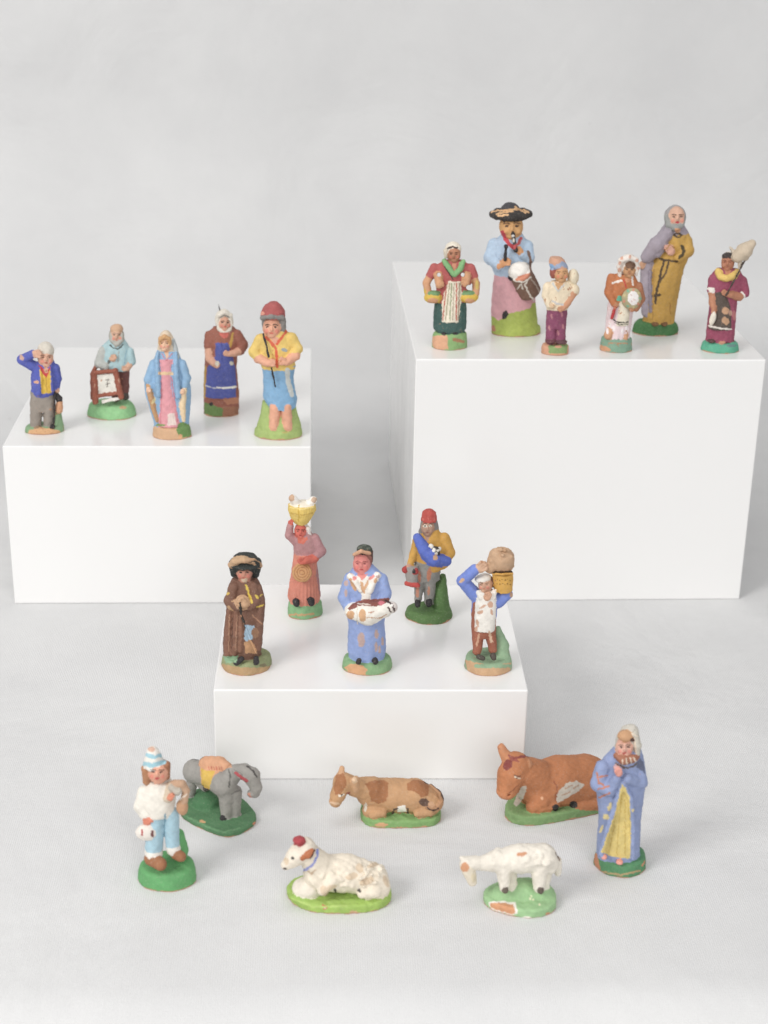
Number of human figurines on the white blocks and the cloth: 18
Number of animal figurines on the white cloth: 5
